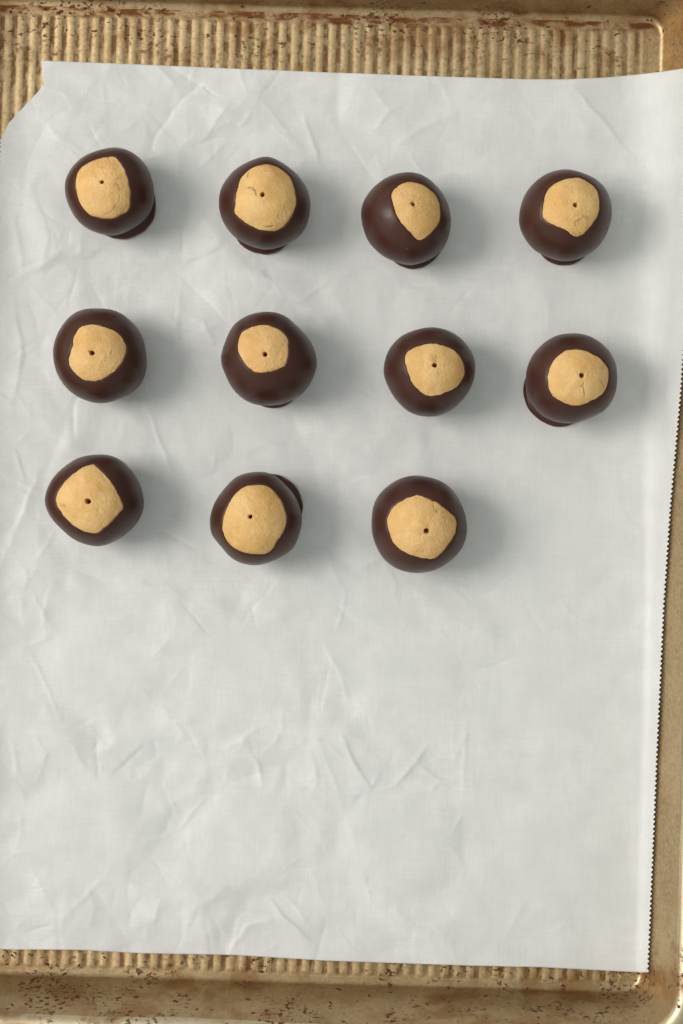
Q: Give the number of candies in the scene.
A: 11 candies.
